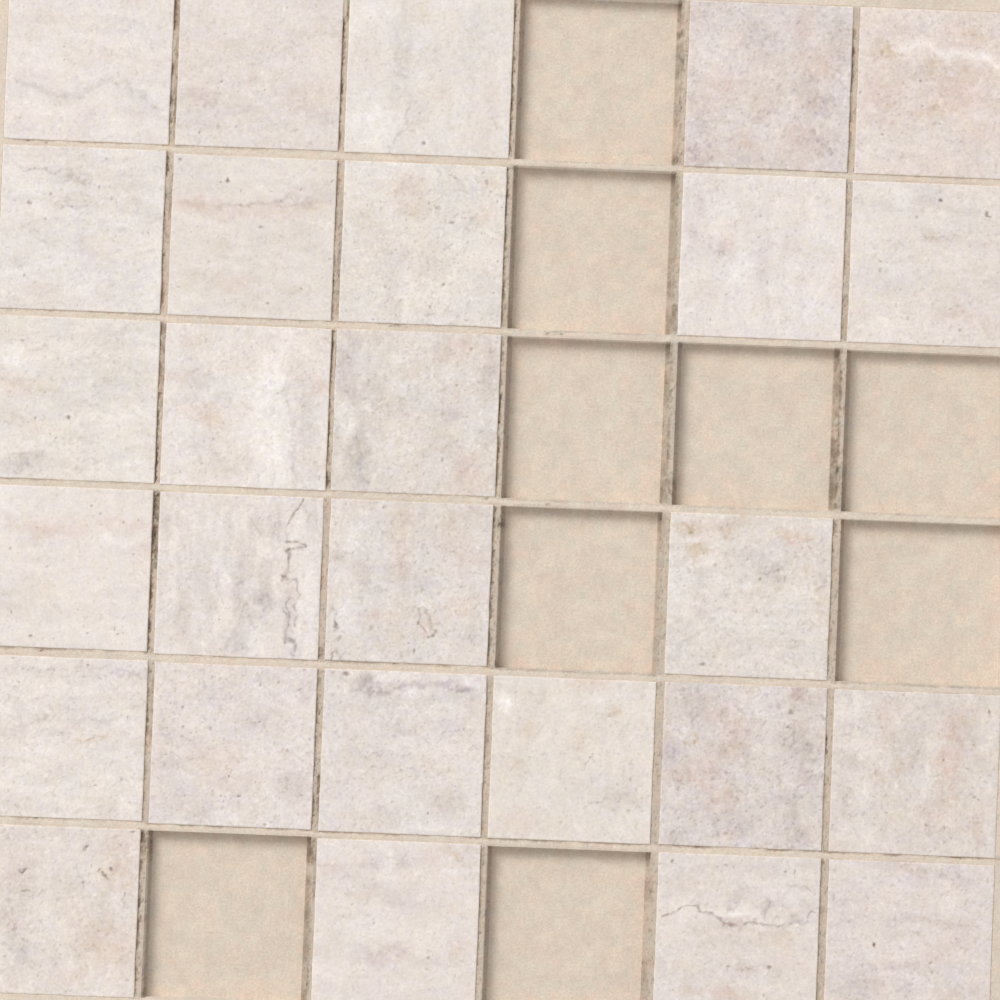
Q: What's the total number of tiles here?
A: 27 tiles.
